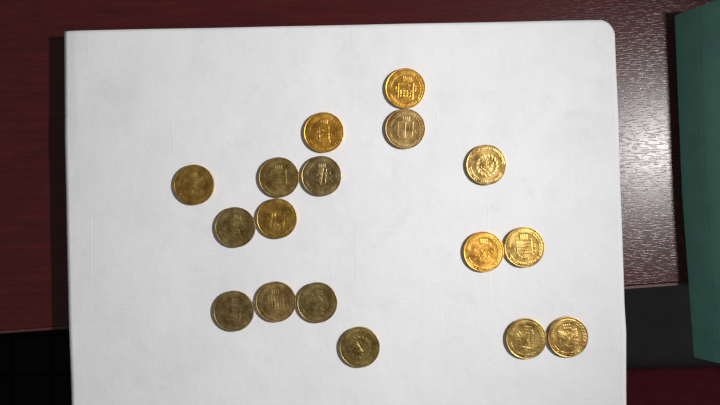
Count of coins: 17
